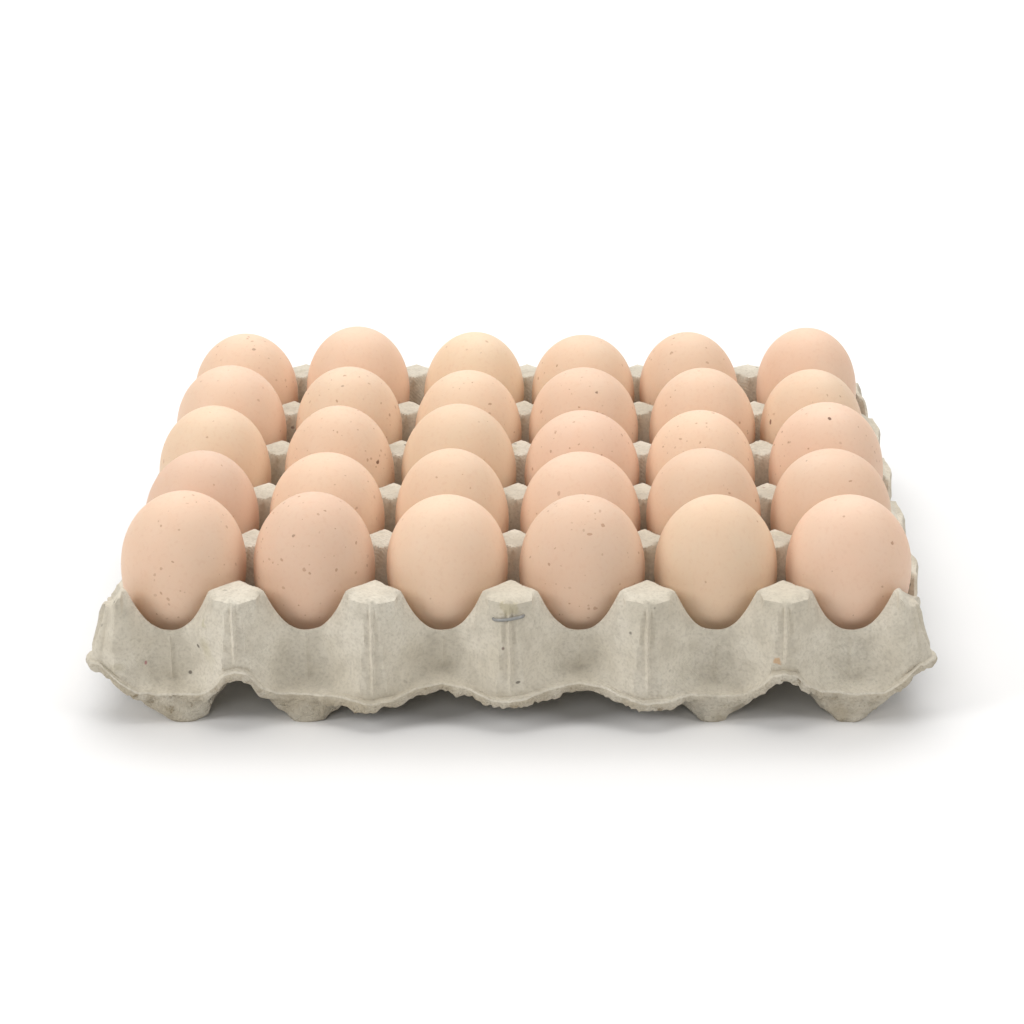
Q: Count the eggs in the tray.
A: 30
